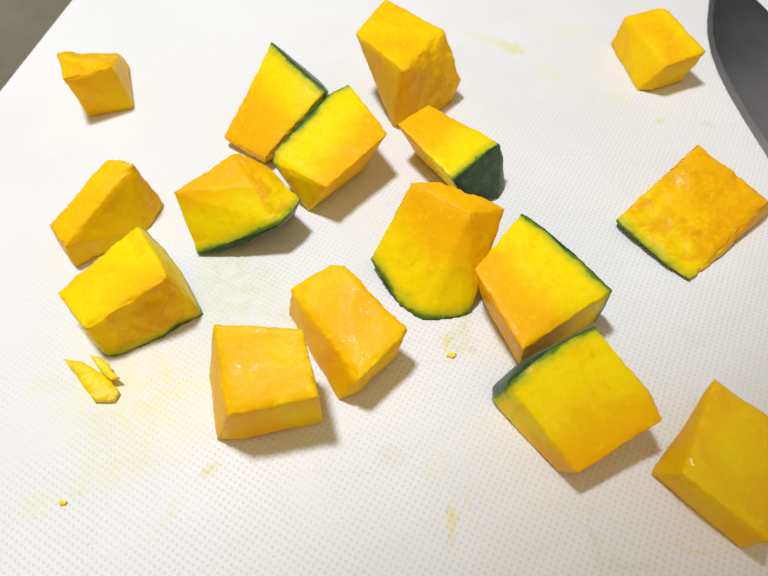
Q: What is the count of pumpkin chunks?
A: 16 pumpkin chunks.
